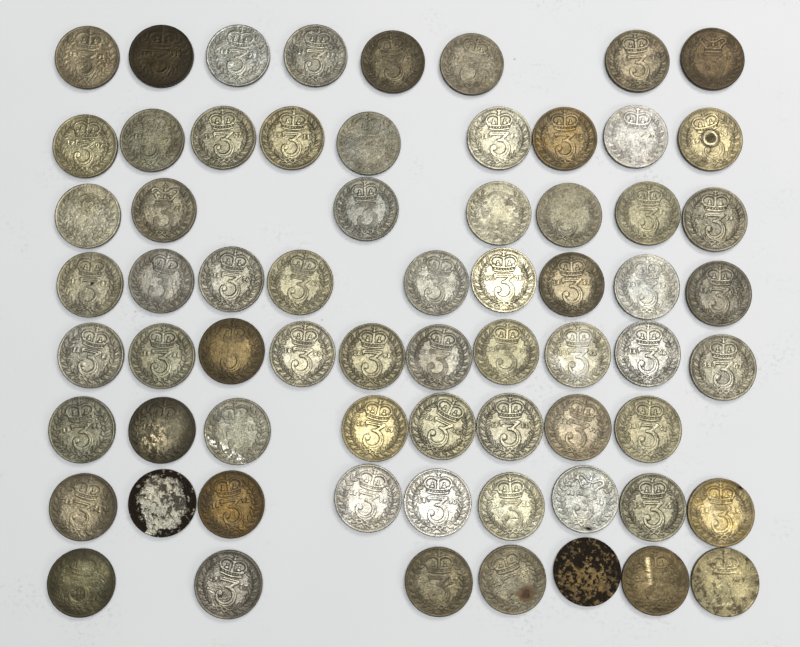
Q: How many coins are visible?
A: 67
